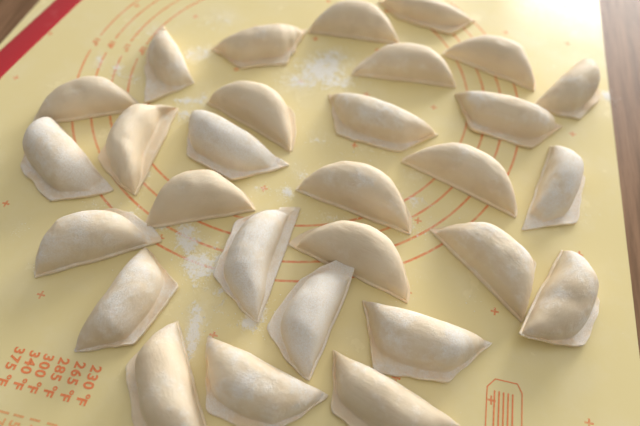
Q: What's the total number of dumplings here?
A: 29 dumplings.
